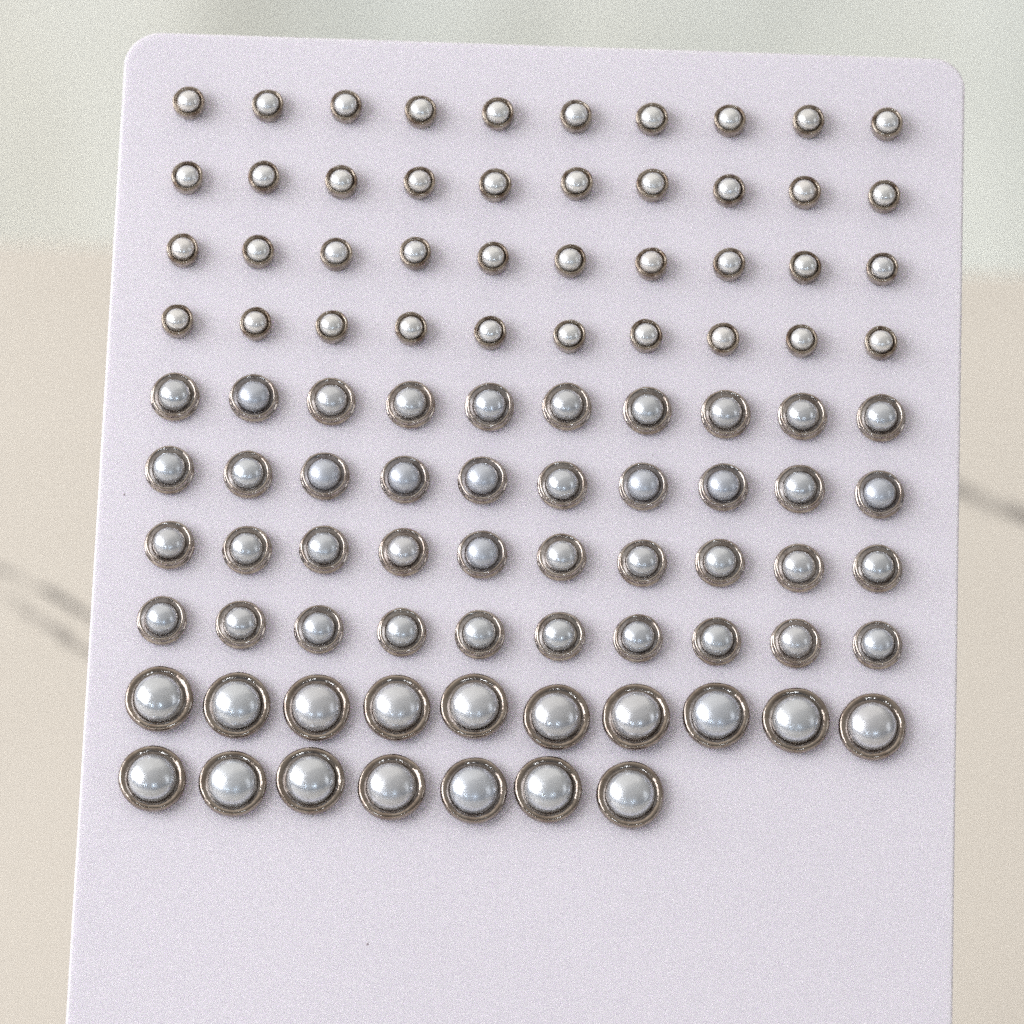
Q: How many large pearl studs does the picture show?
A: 17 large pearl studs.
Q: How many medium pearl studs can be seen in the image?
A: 40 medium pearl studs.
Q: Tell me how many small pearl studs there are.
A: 40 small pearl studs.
